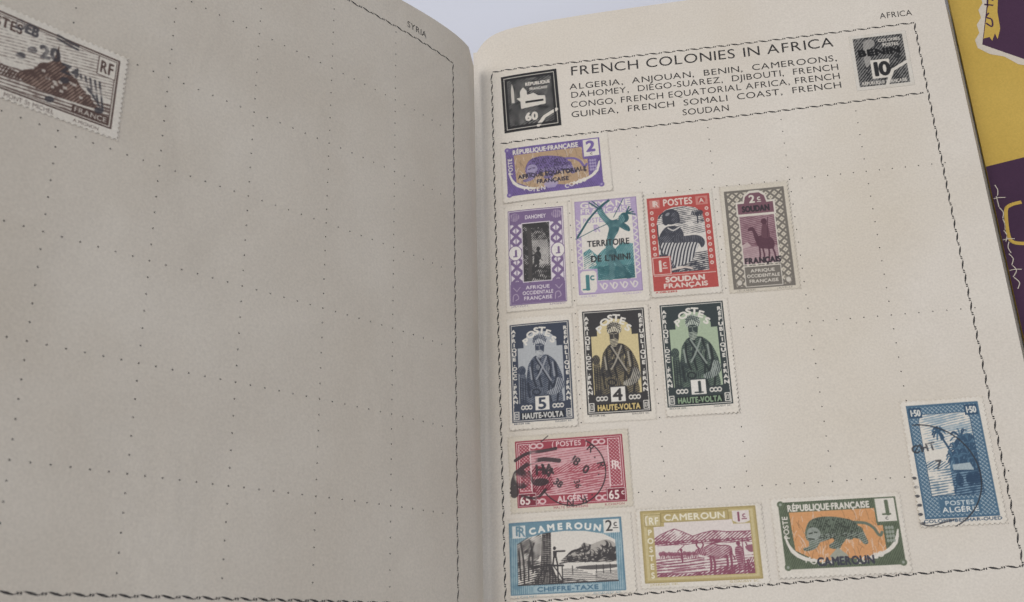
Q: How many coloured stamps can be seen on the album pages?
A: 14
